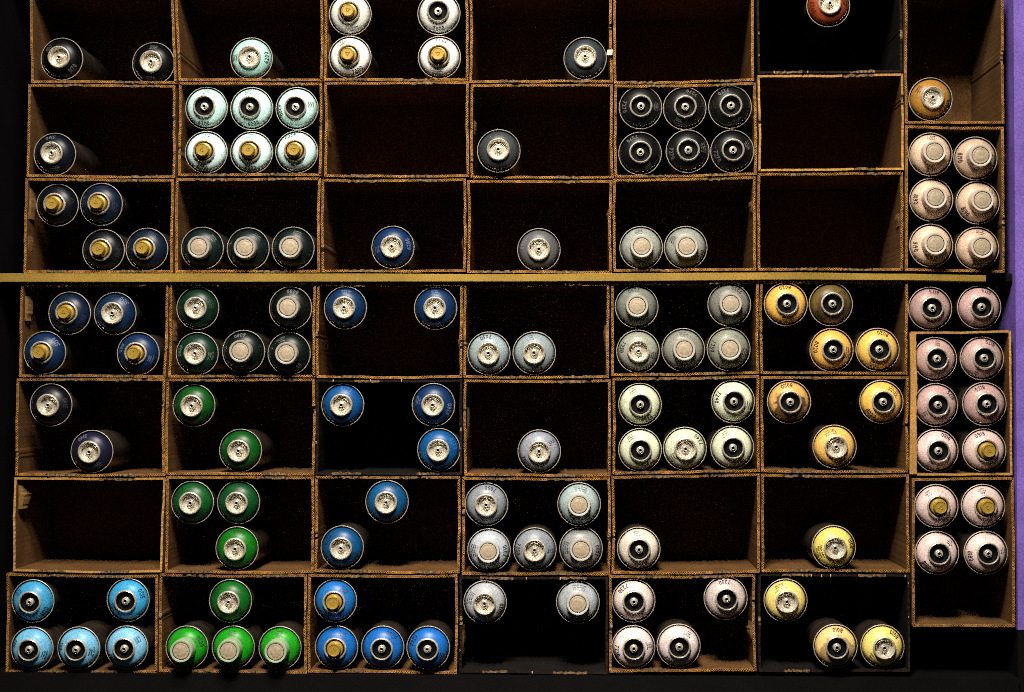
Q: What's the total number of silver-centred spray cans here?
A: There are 40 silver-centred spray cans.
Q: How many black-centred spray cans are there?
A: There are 42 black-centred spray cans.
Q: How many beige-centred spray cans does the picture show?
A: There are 25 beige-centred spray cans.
